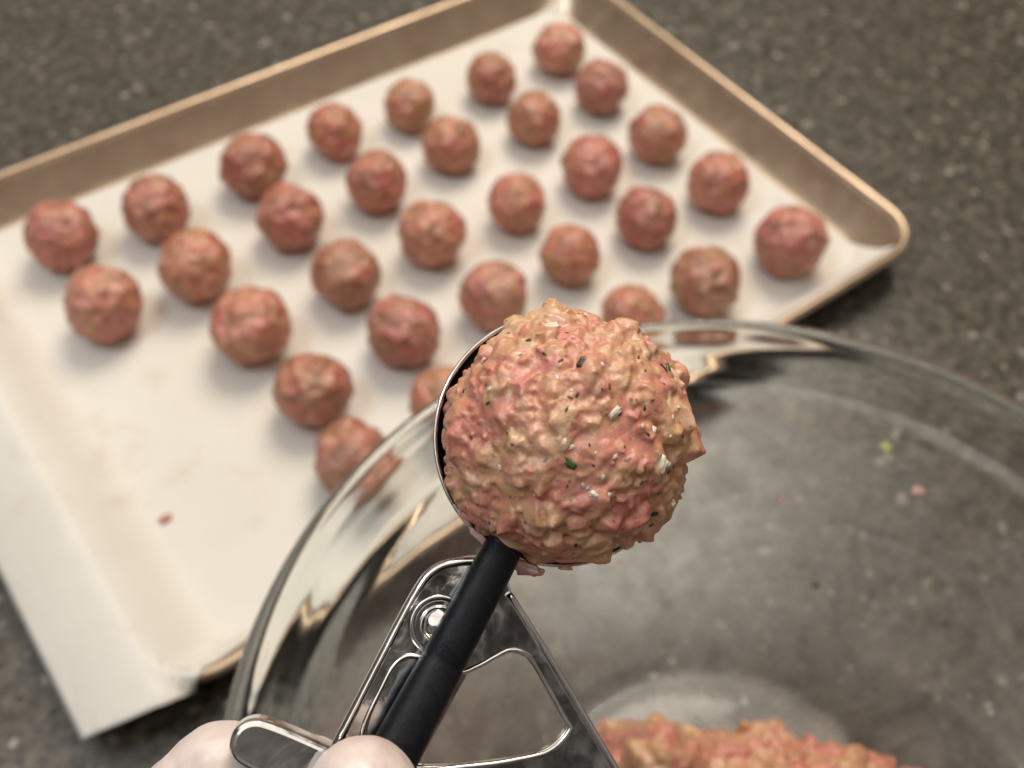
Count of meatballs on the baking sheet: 31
